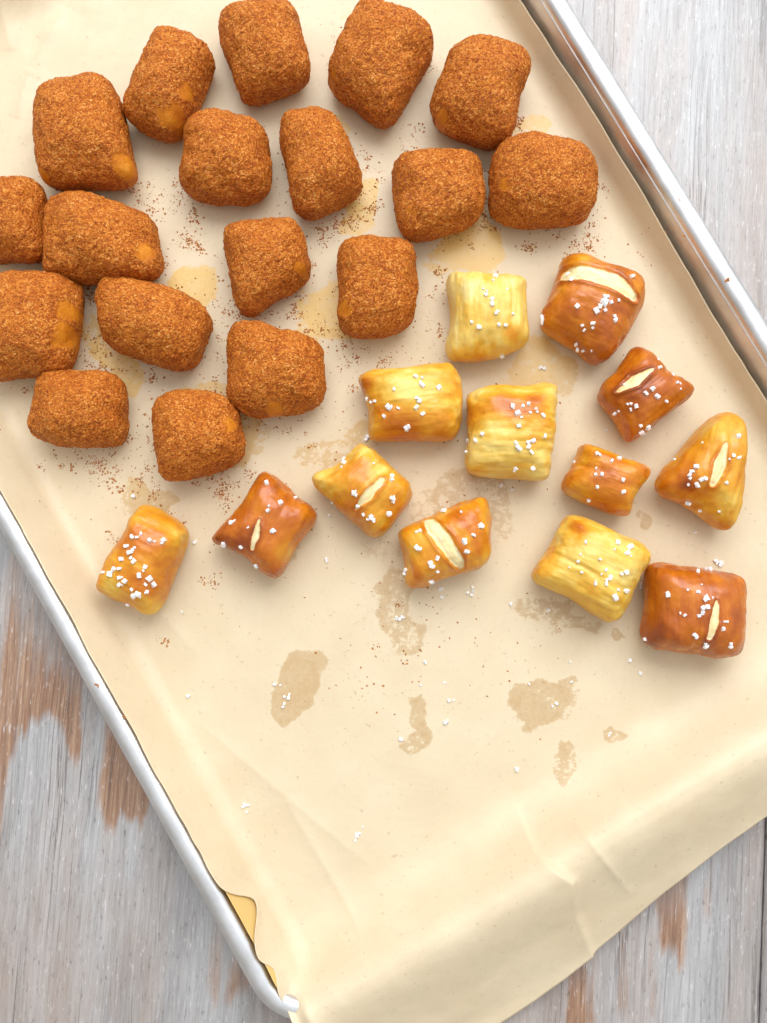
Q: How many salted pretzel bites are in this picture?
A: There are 13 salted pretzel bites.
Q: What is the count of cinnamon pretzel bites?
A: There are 18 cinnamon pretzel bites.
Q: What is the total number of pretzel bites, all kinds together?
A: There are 31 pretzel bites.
